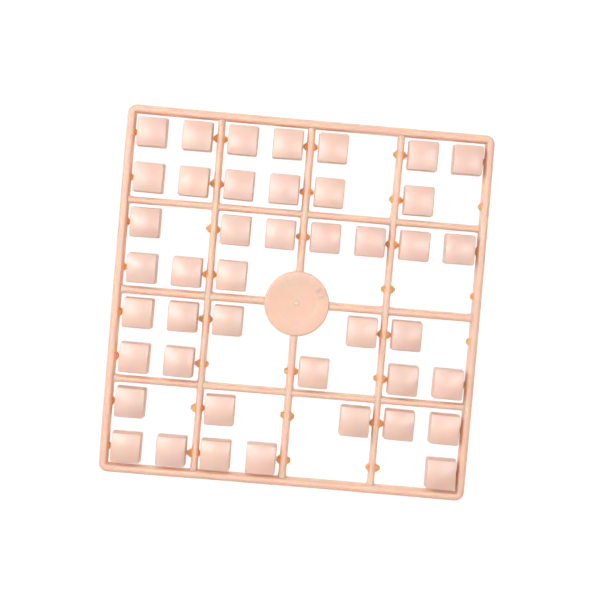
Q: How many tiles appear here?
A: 43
